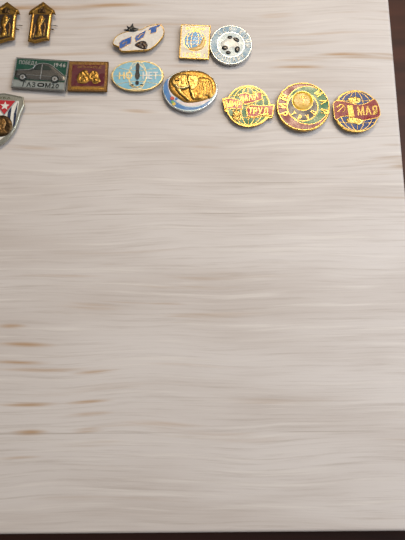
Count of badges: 13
